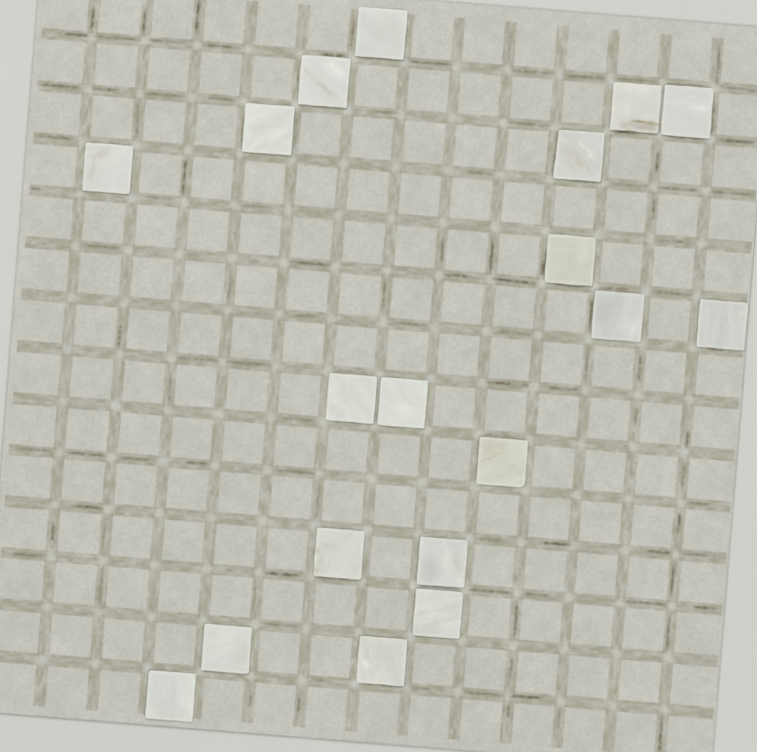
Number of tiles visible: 19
